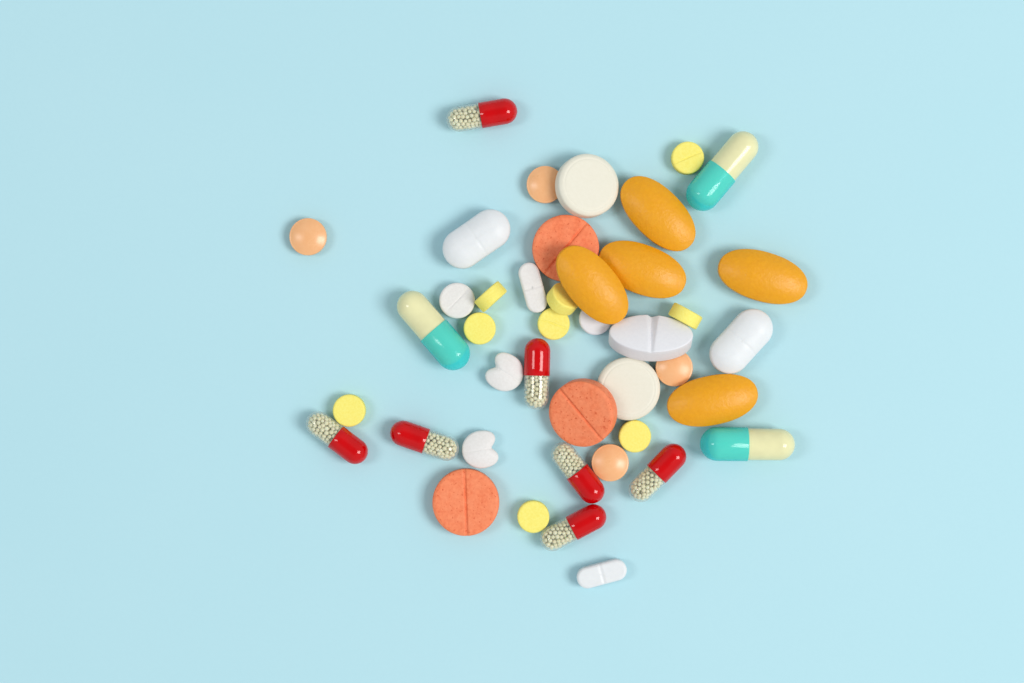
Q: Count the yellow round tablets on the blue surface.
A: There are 9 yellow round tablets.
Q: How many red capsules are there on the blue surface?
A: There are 7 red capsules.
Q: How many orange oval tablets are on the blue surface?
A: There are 5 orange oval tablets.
